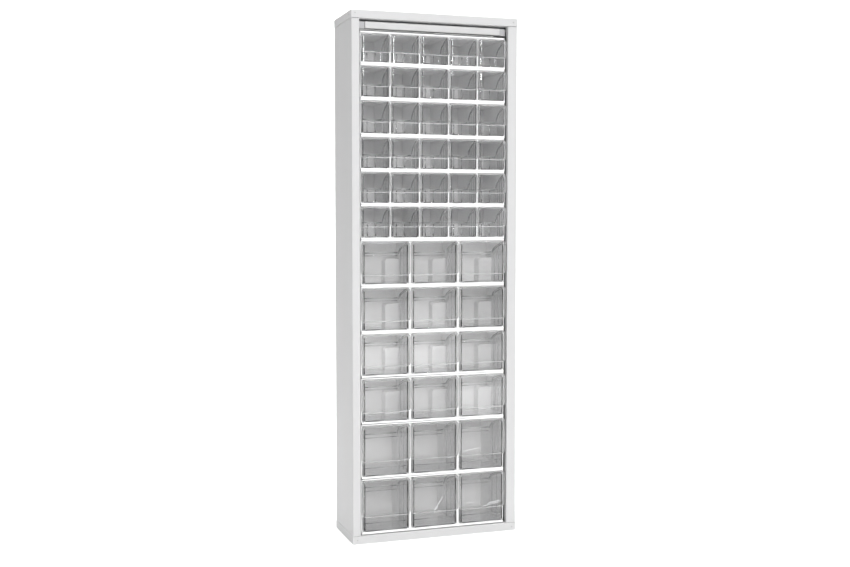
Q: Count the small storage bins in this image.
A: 30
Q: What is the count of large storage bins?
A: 18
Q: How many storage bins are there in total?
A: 48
